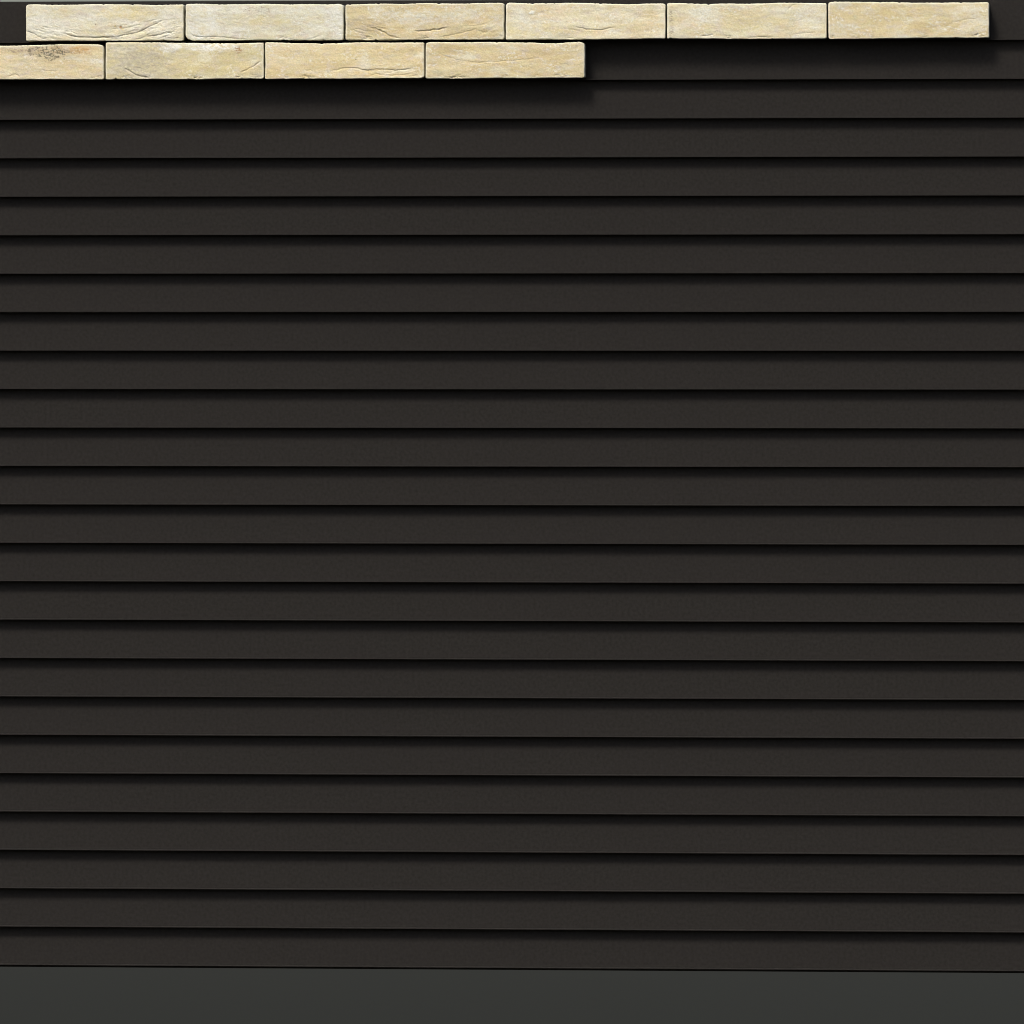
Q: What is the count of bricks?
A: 10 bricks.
